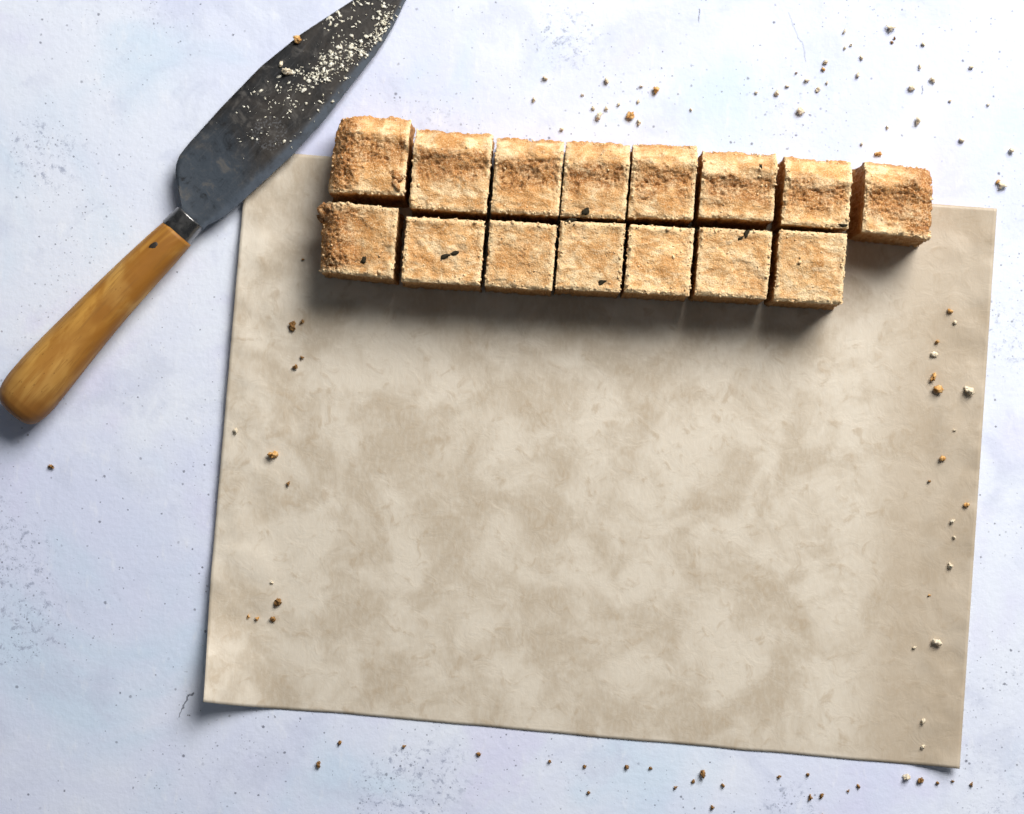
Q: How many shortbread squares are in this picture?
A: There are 15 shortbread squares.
